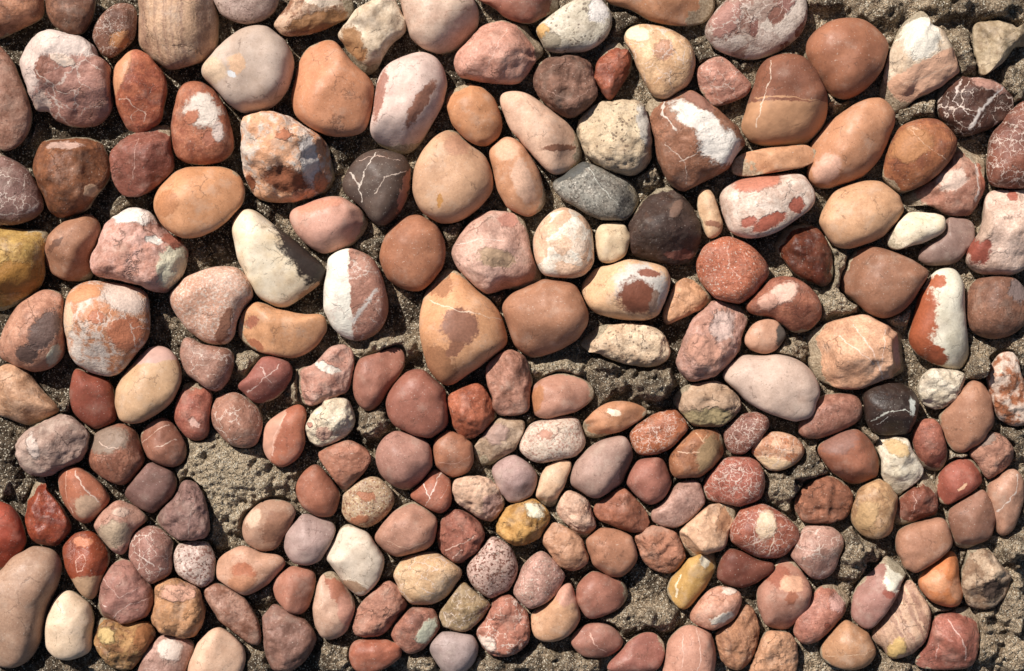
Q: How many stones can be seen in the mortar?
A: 200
